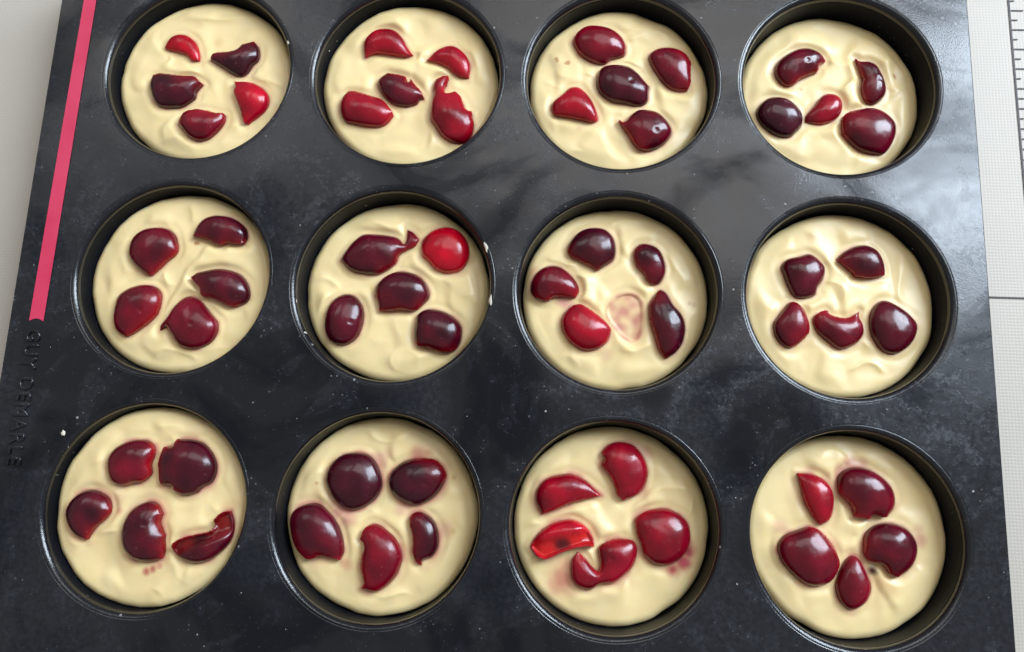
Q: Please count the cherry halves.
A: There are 60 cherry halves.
